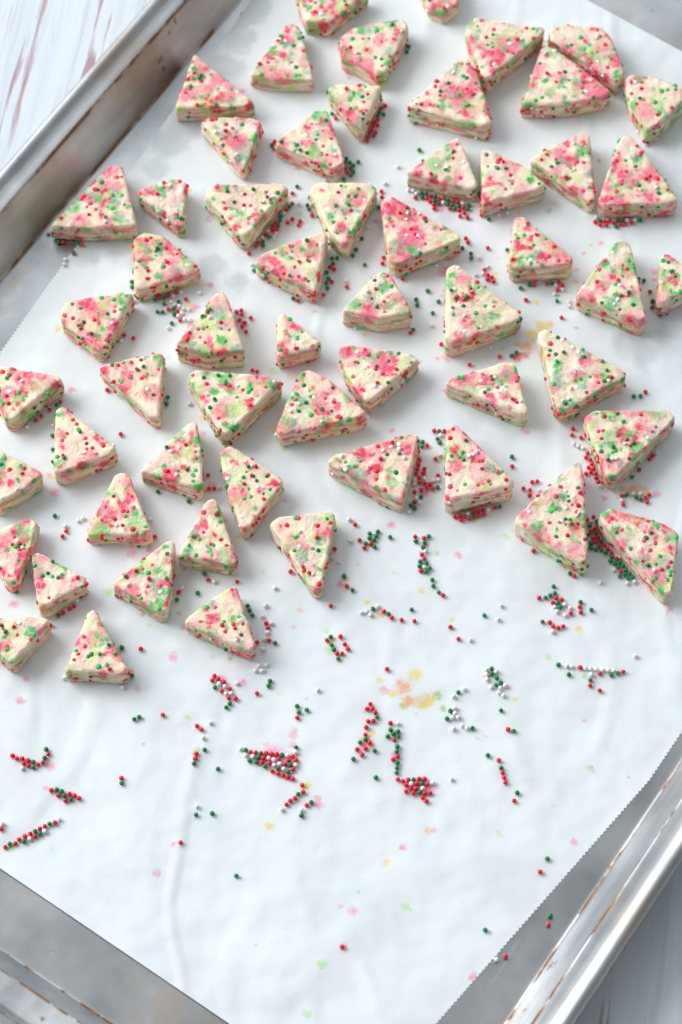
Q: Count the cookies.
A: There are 57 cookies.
